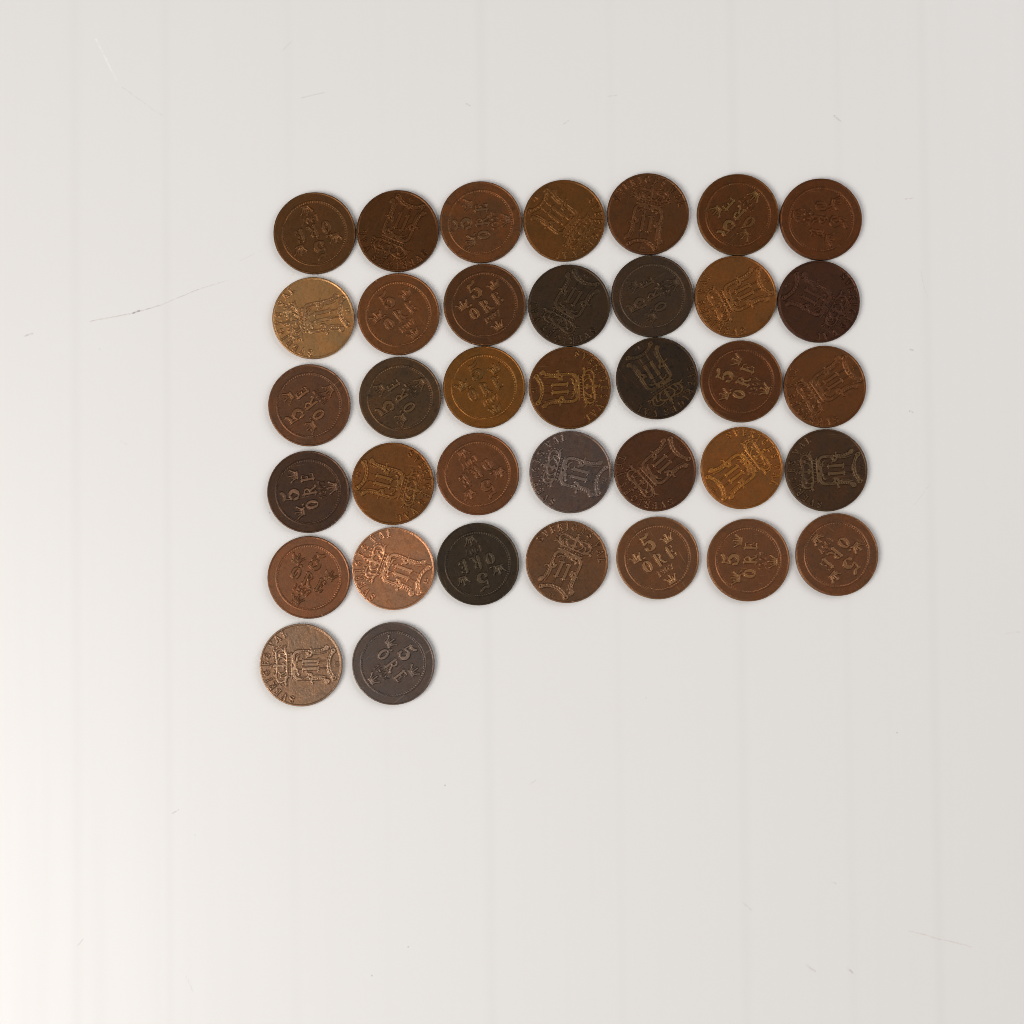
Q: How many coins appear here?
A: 37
